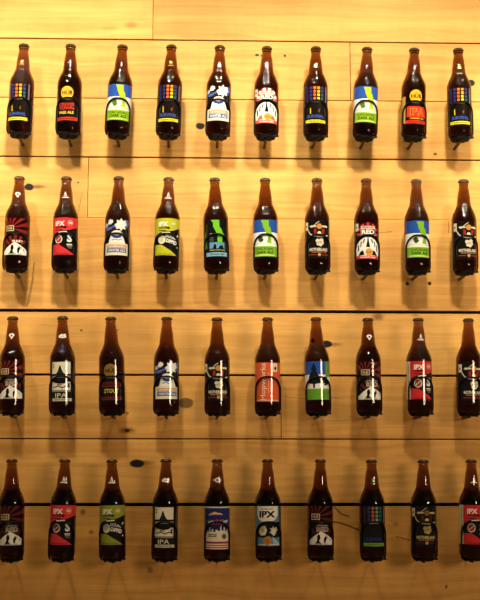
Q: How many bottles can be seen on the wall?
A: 40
